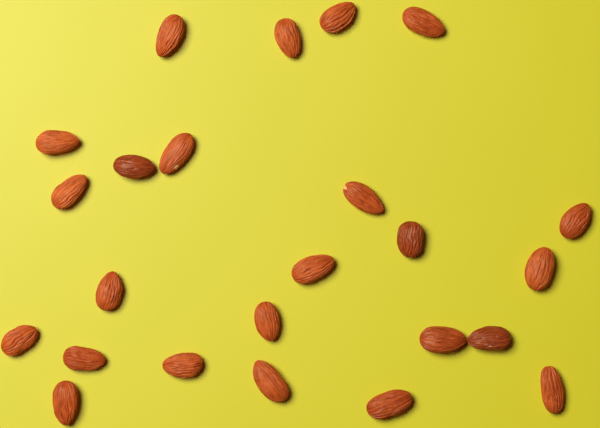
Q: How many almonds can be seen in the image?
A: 24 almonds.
